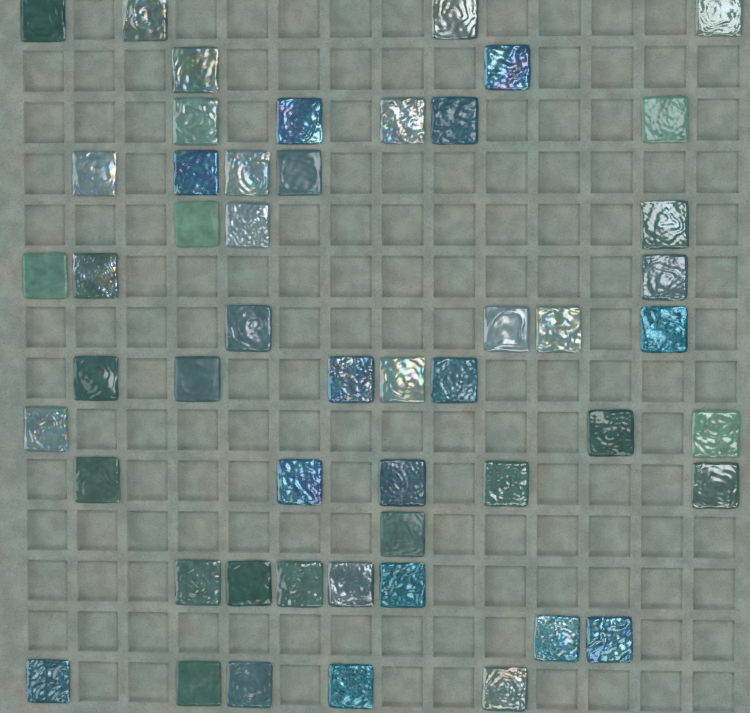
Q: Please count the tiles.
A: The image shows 51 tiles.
